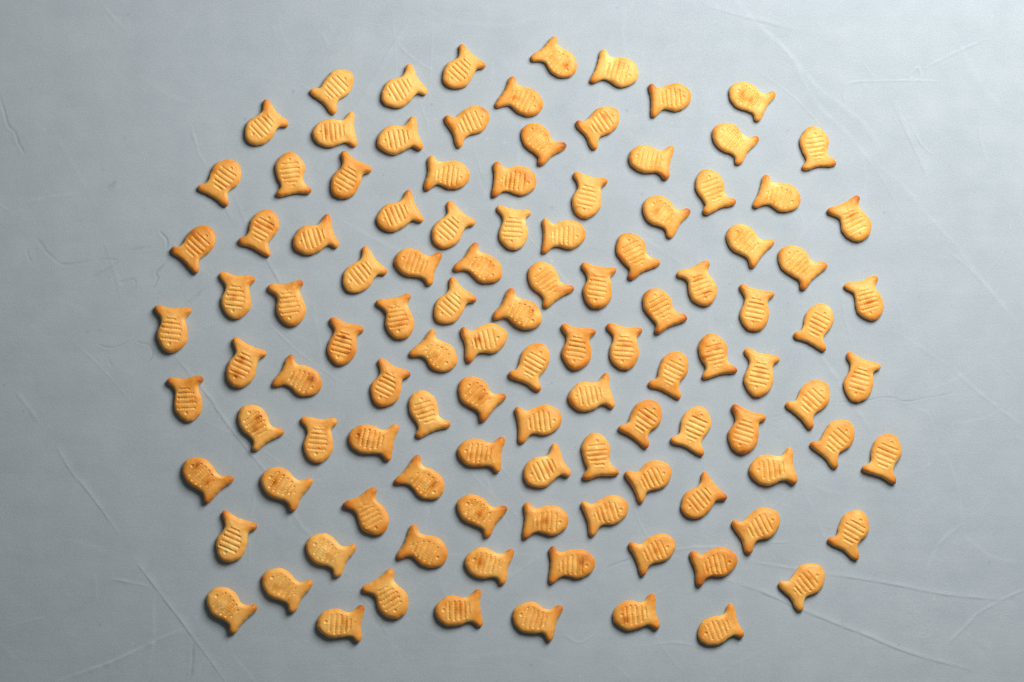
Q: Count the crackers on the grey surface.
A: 111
